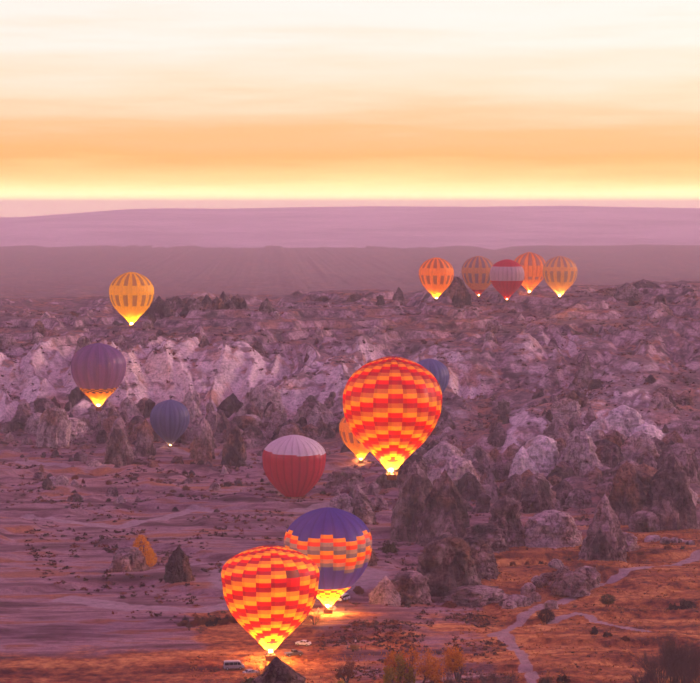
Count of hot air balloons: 14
